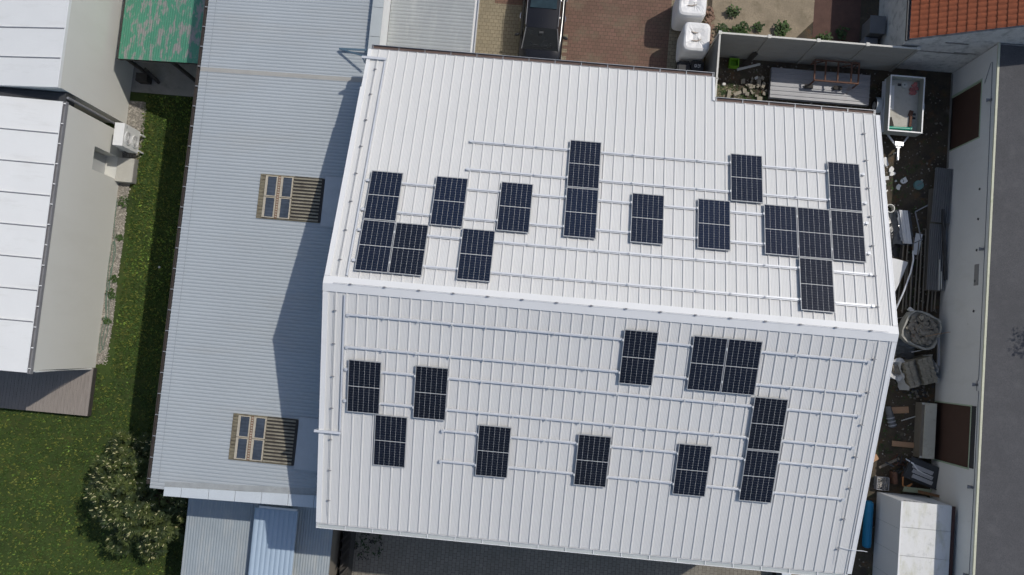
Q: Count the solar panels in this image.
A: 27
